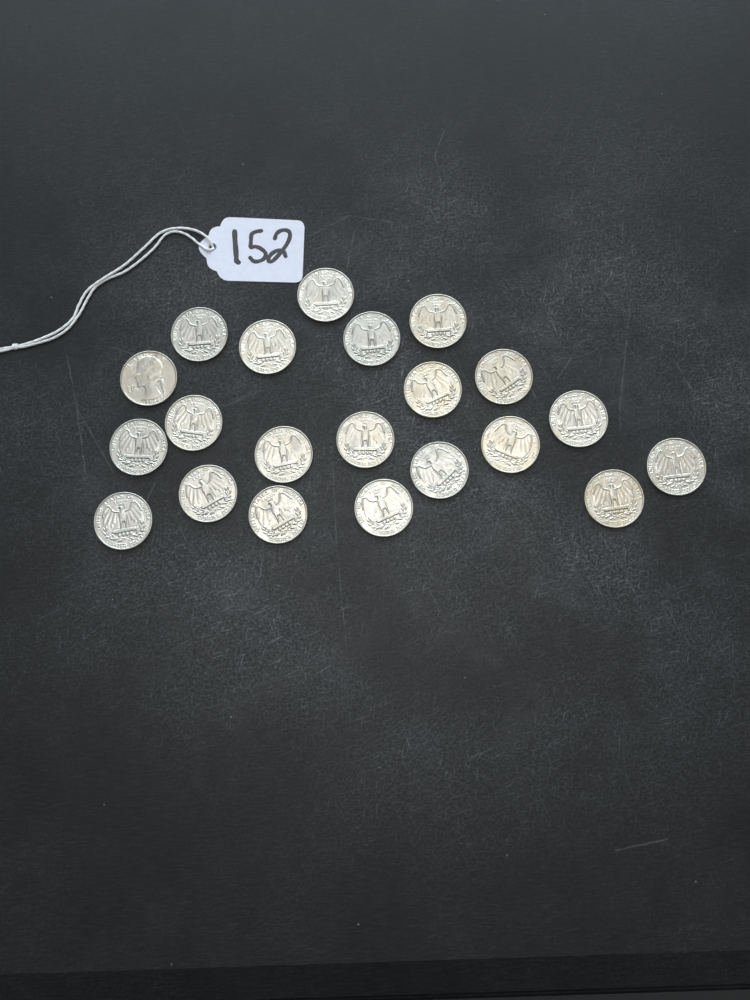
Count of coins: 21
